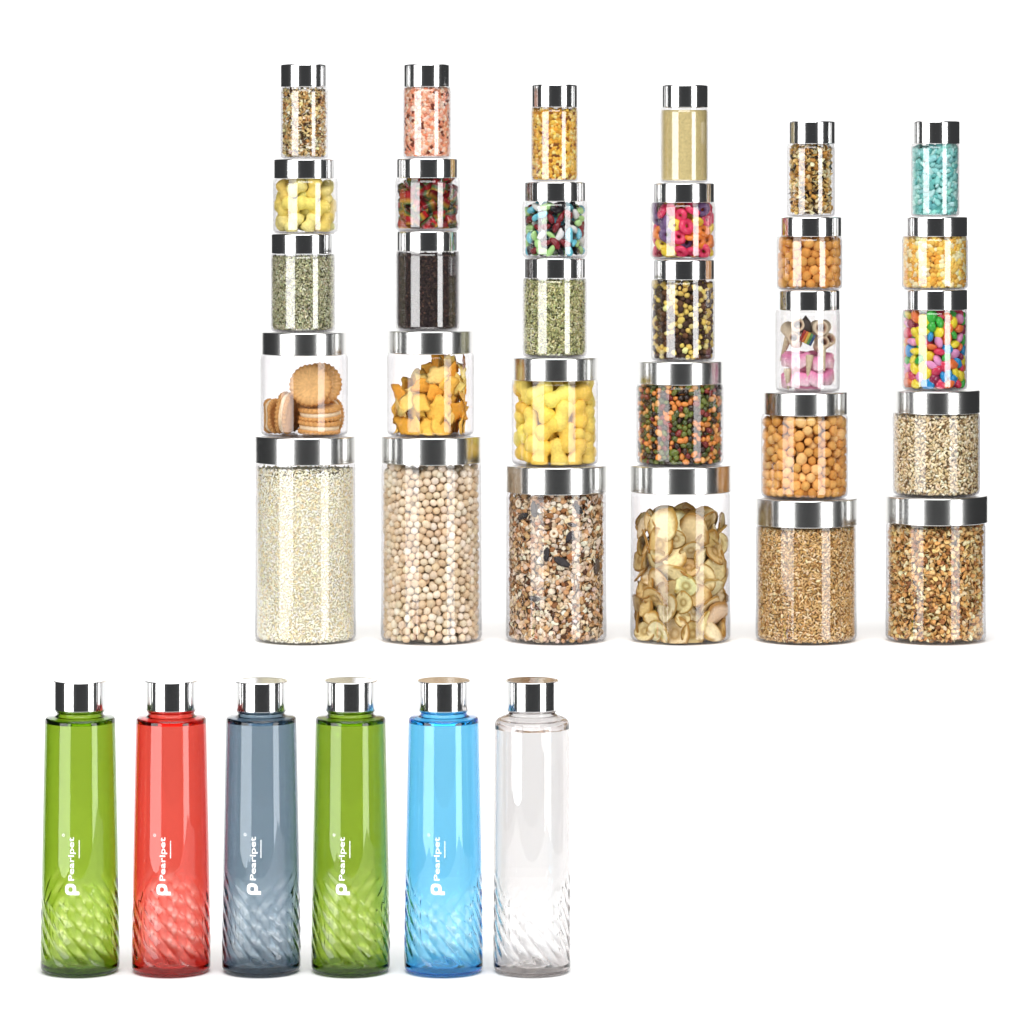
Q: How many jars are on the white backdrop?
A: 30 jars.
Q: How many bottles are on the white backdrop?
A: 6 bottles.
